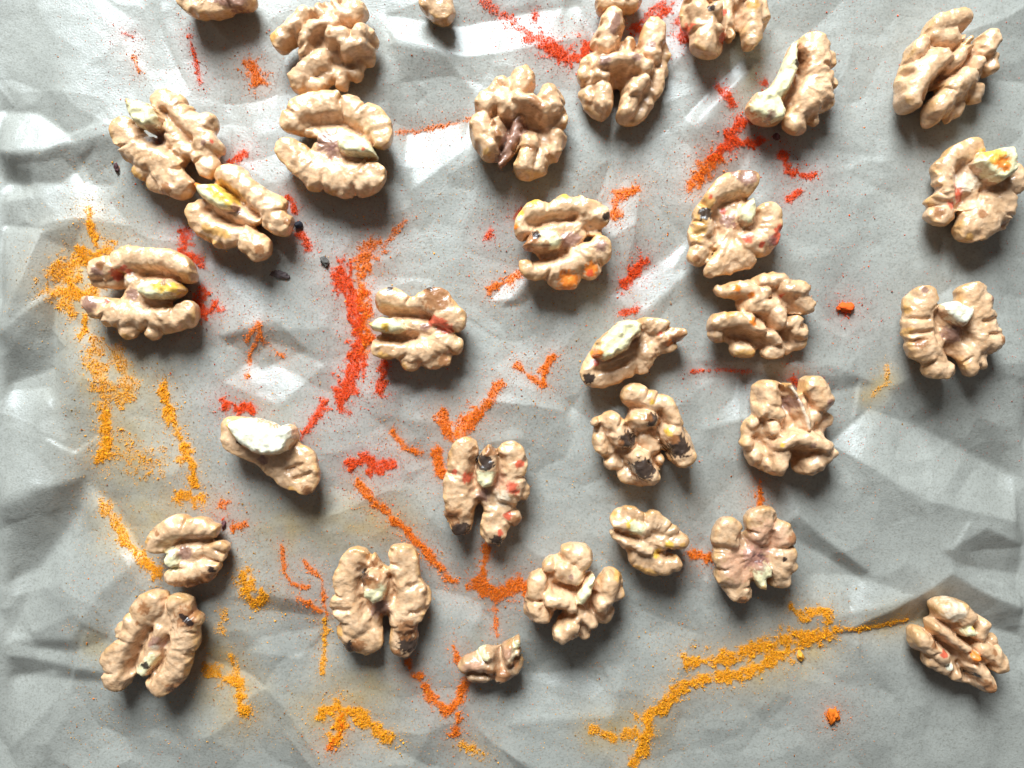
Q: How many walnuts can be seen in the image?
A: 32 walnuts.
